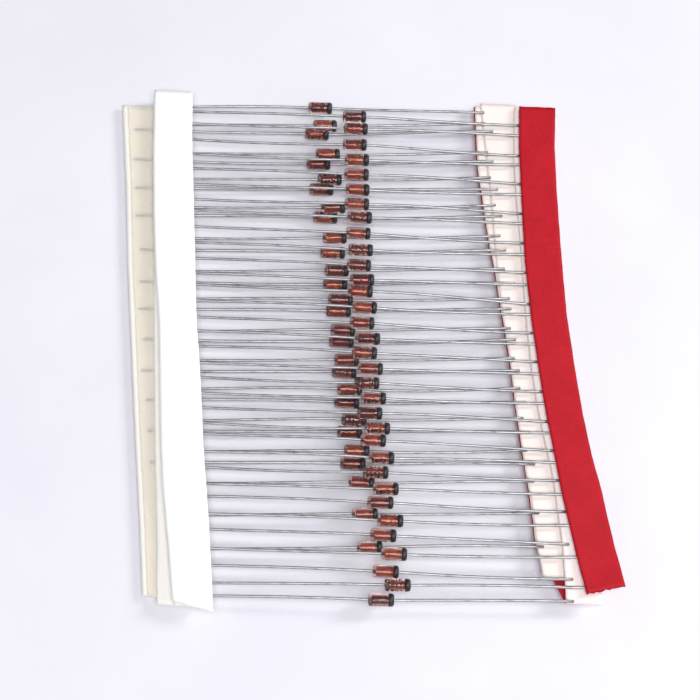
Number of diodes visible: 61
